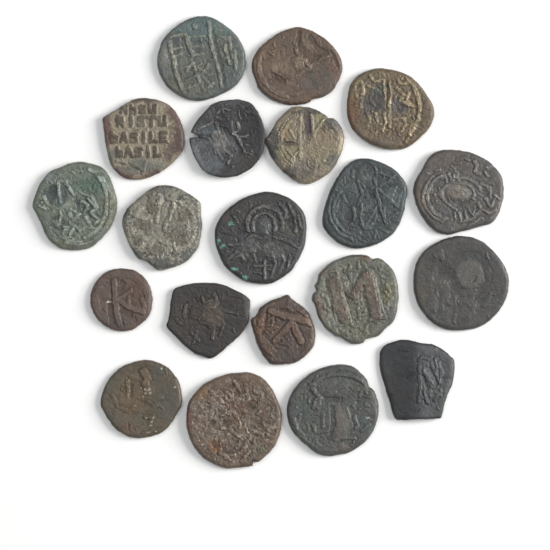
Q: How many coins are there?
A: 20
